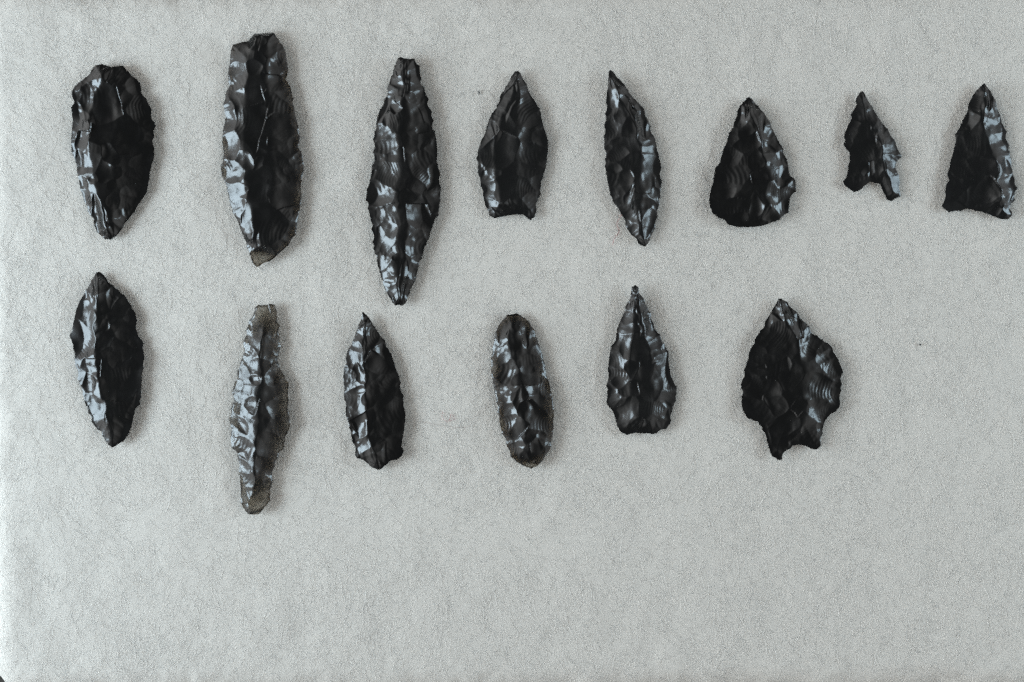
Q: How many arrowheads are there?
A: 14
